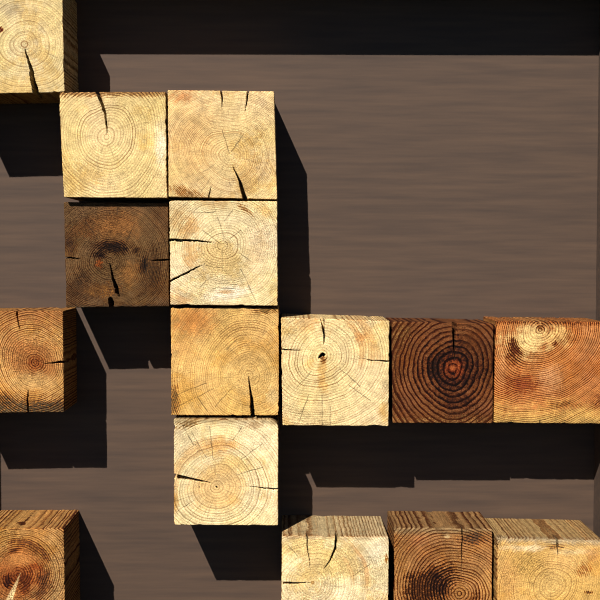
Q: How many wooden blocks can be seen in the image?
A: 15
